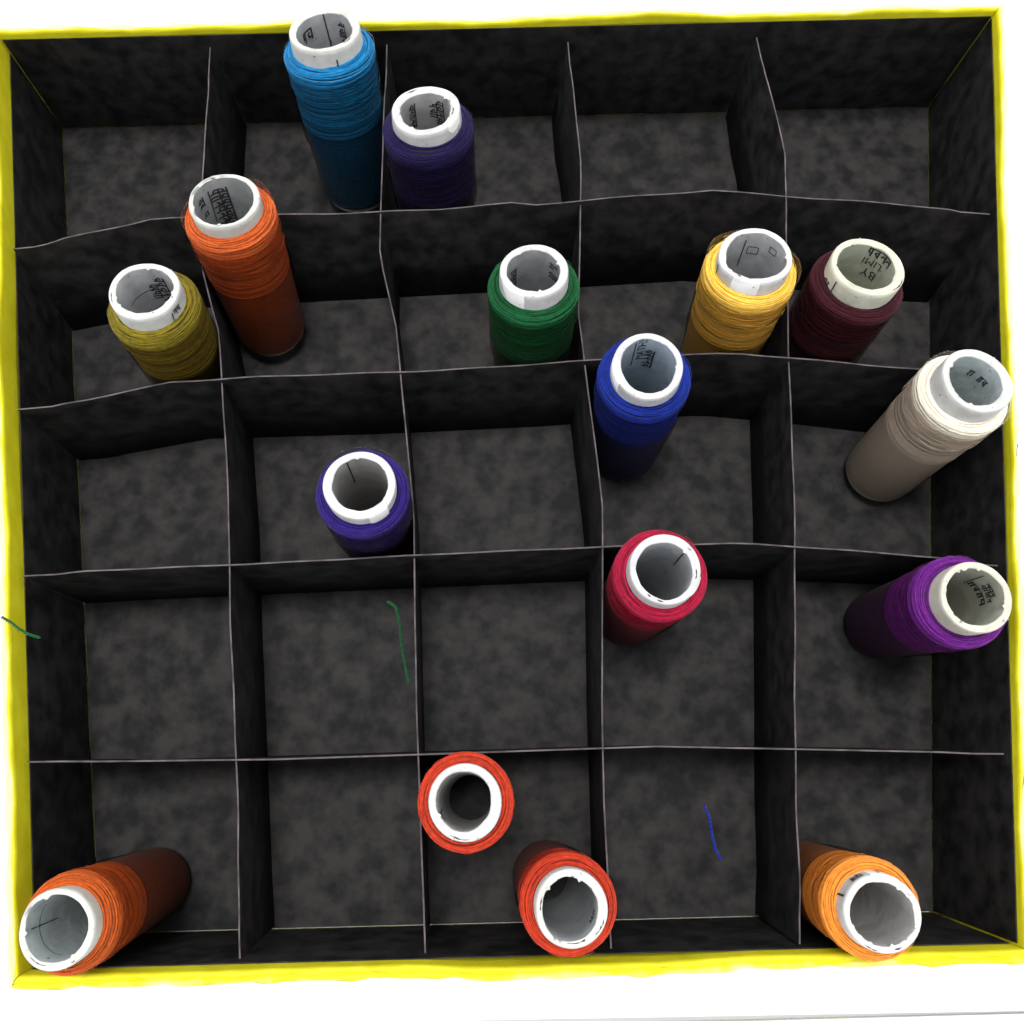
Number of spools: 16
